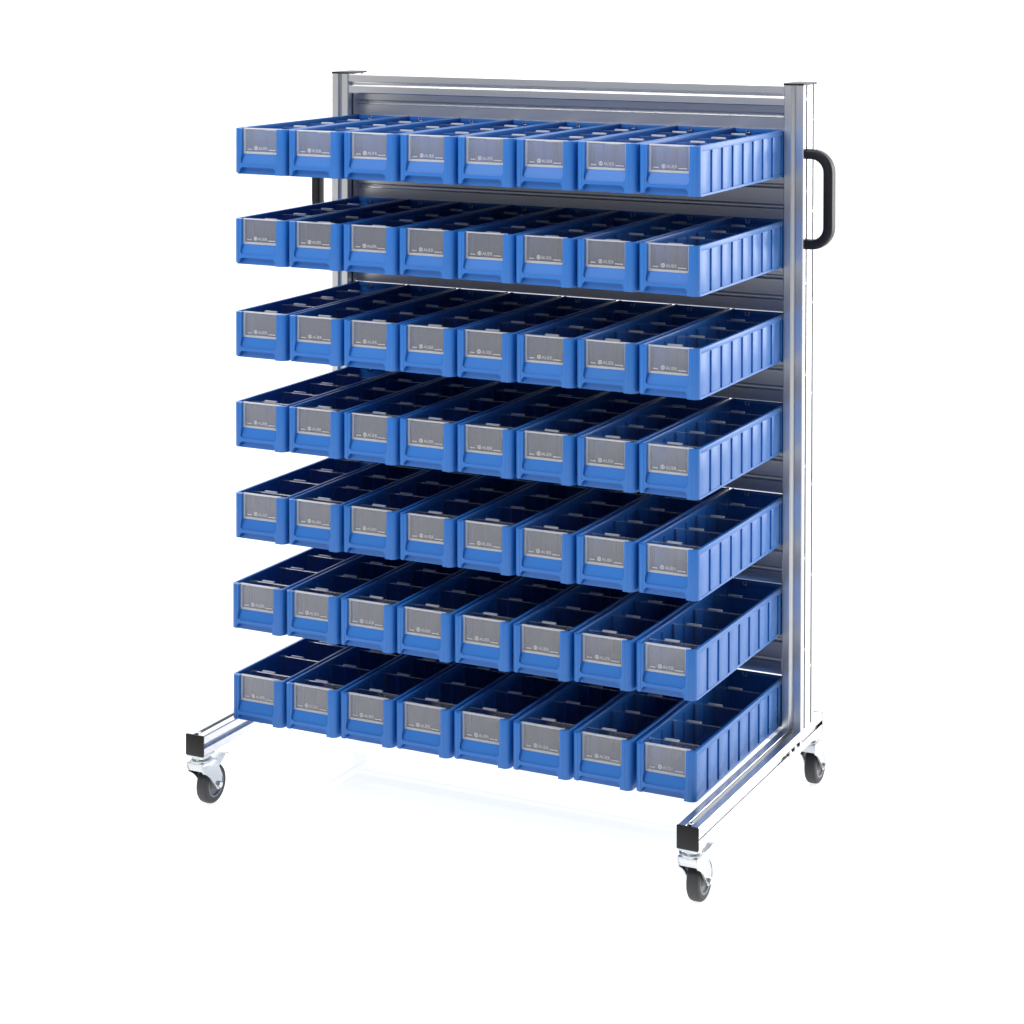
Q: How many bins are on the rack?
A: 56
